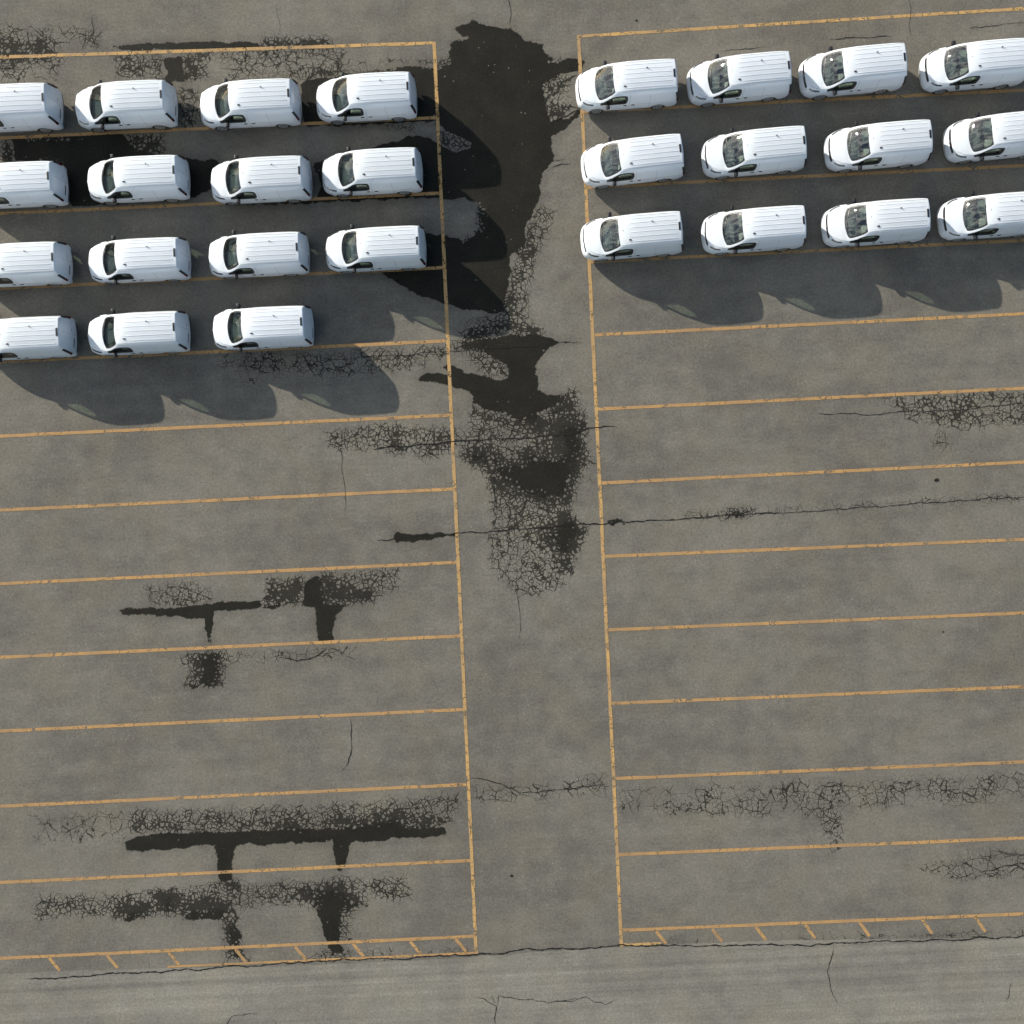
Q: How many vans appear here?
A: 27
